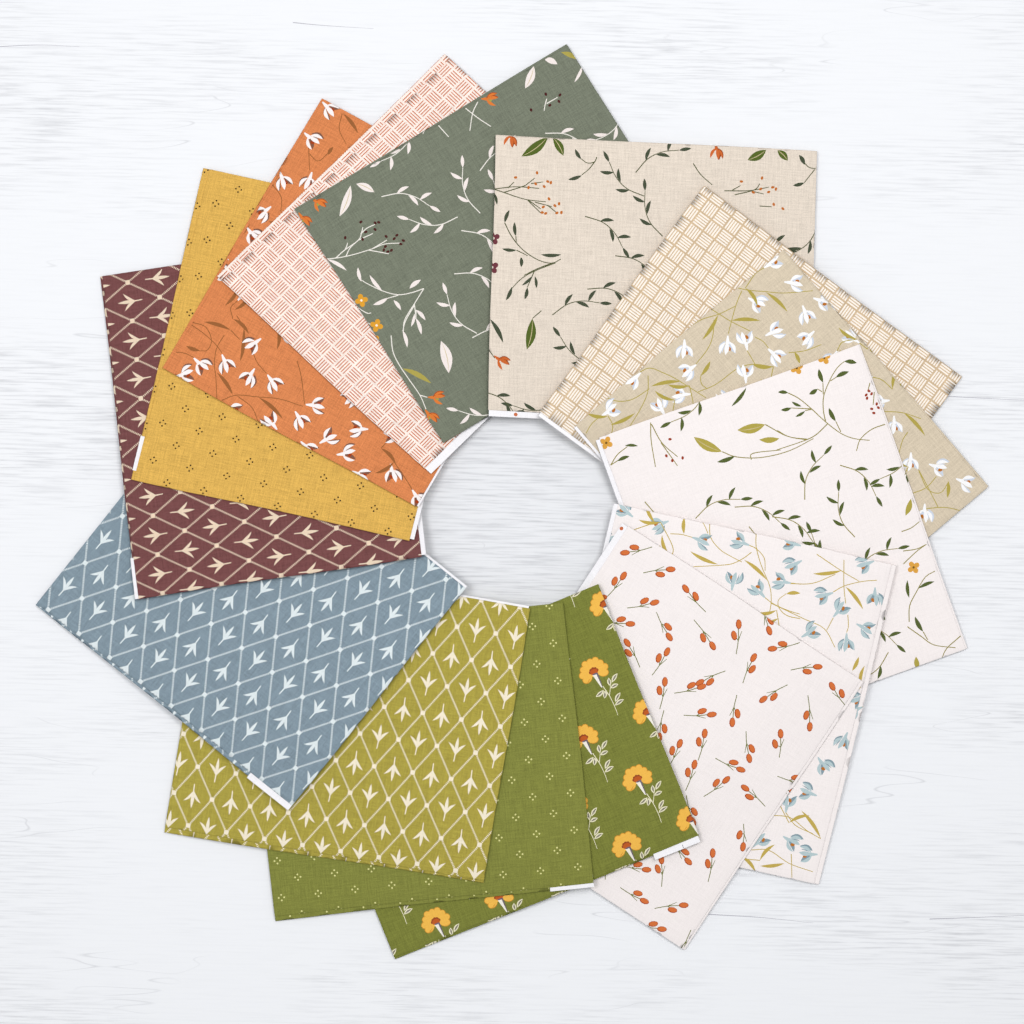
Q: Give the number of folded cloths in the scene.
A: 15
